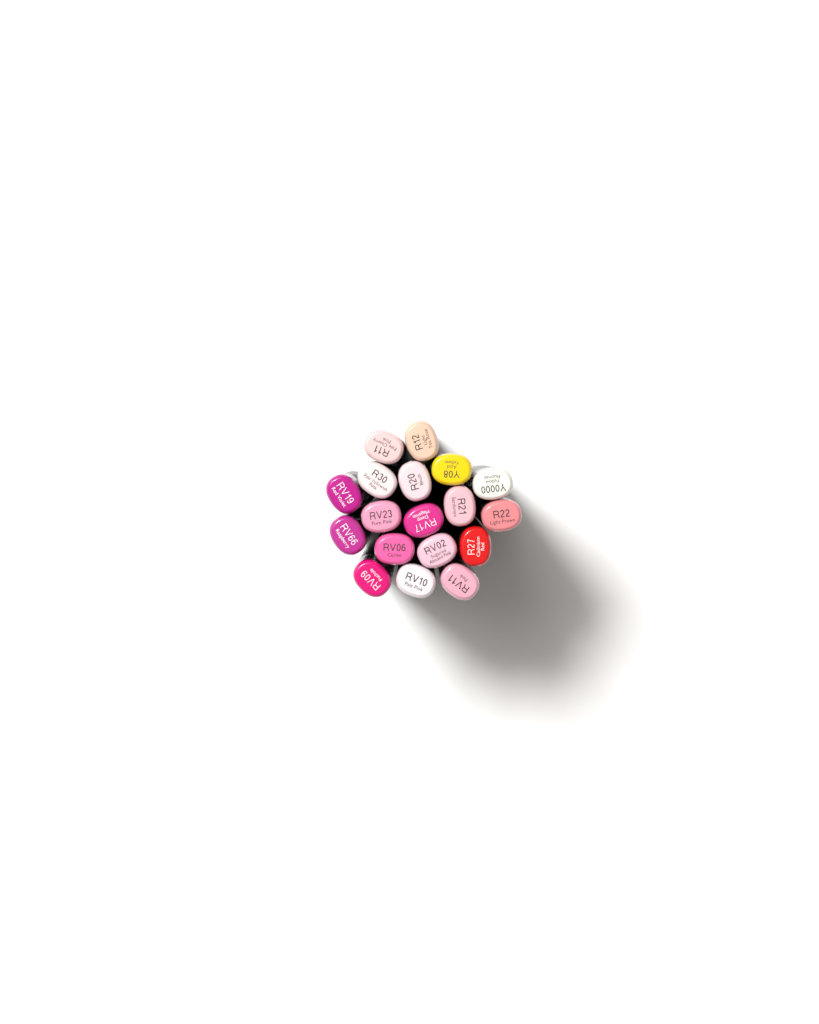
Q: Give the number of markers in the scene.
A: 18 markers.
